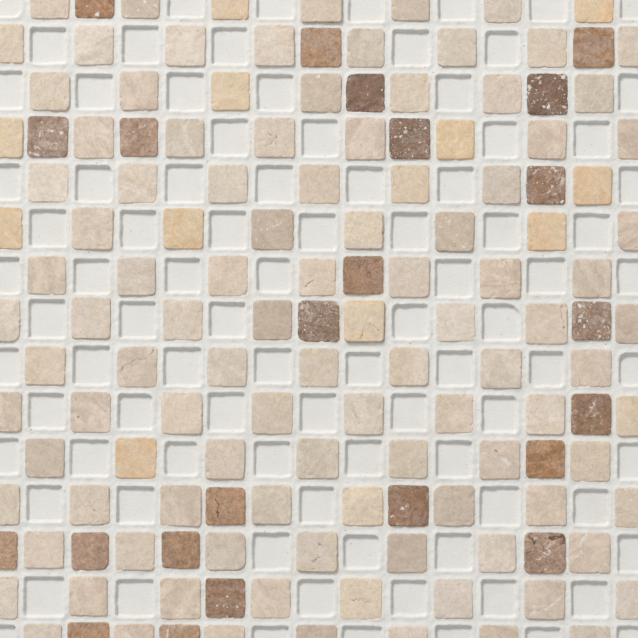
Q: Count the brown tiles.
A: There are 23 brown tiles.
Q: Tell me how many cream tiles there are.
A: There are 112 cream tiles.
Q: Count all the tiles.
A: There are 135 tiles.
